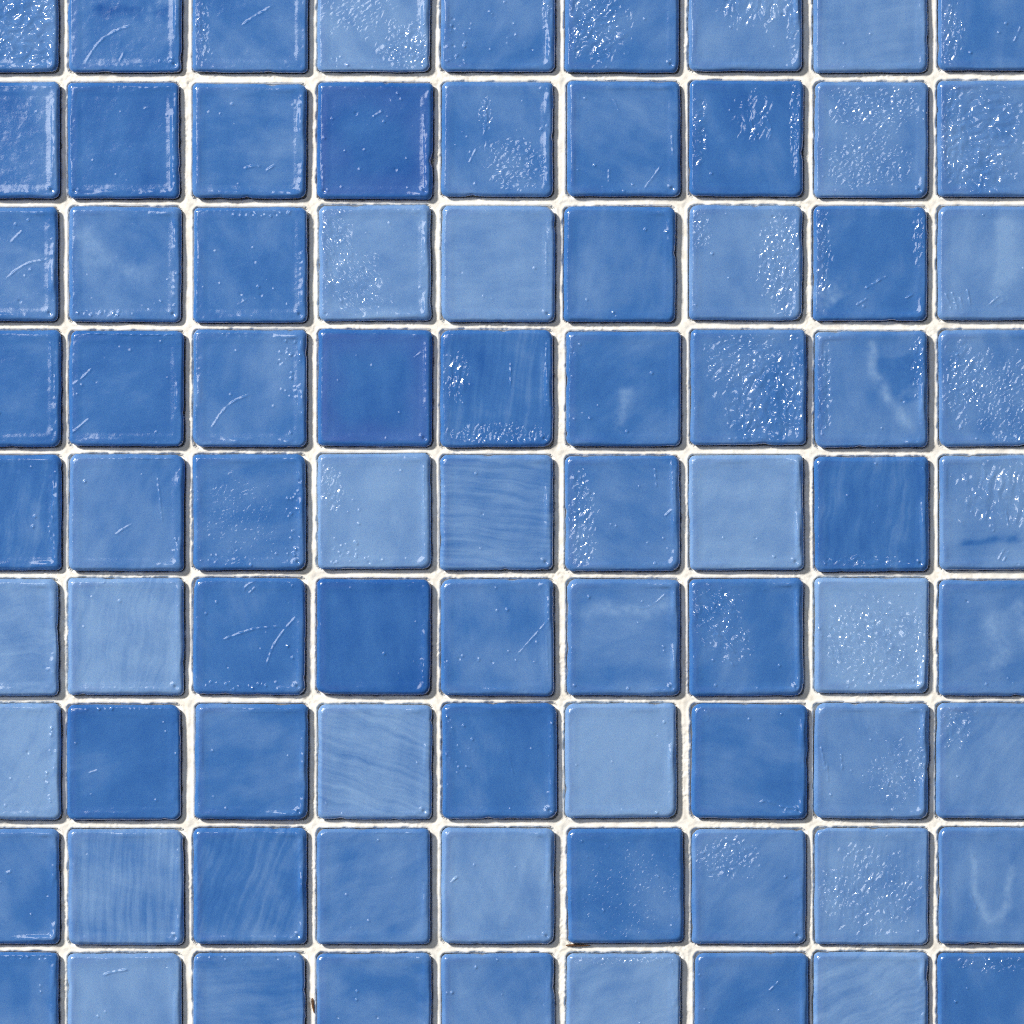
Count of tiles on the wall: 81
